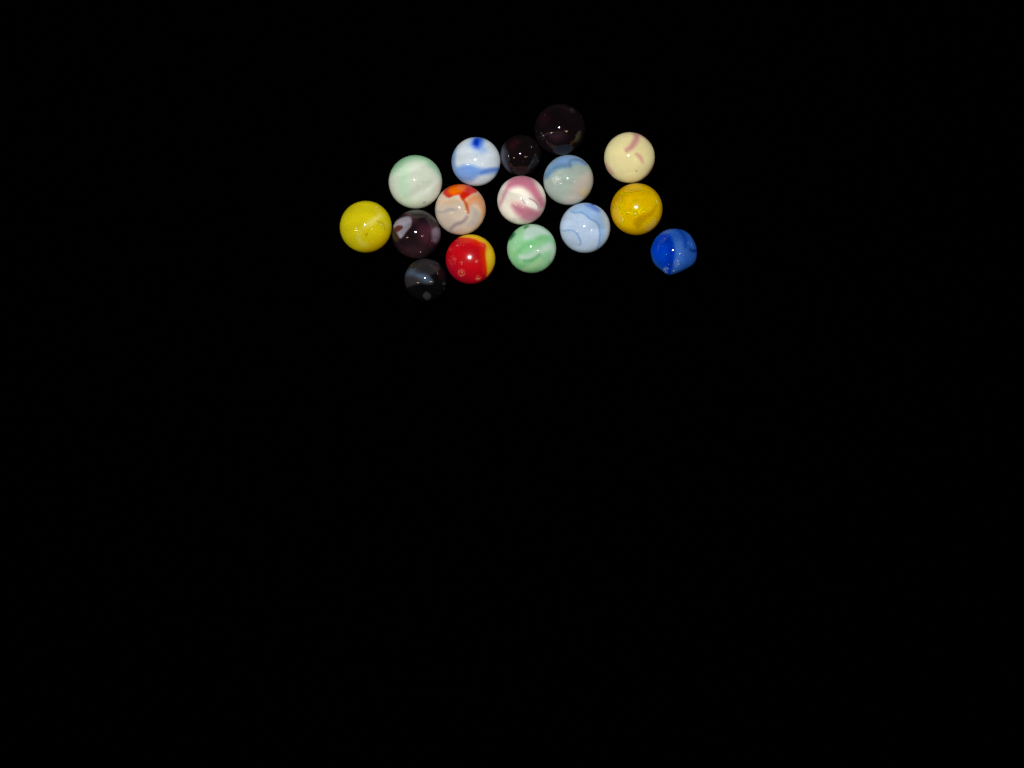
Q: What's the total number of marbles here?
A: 16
